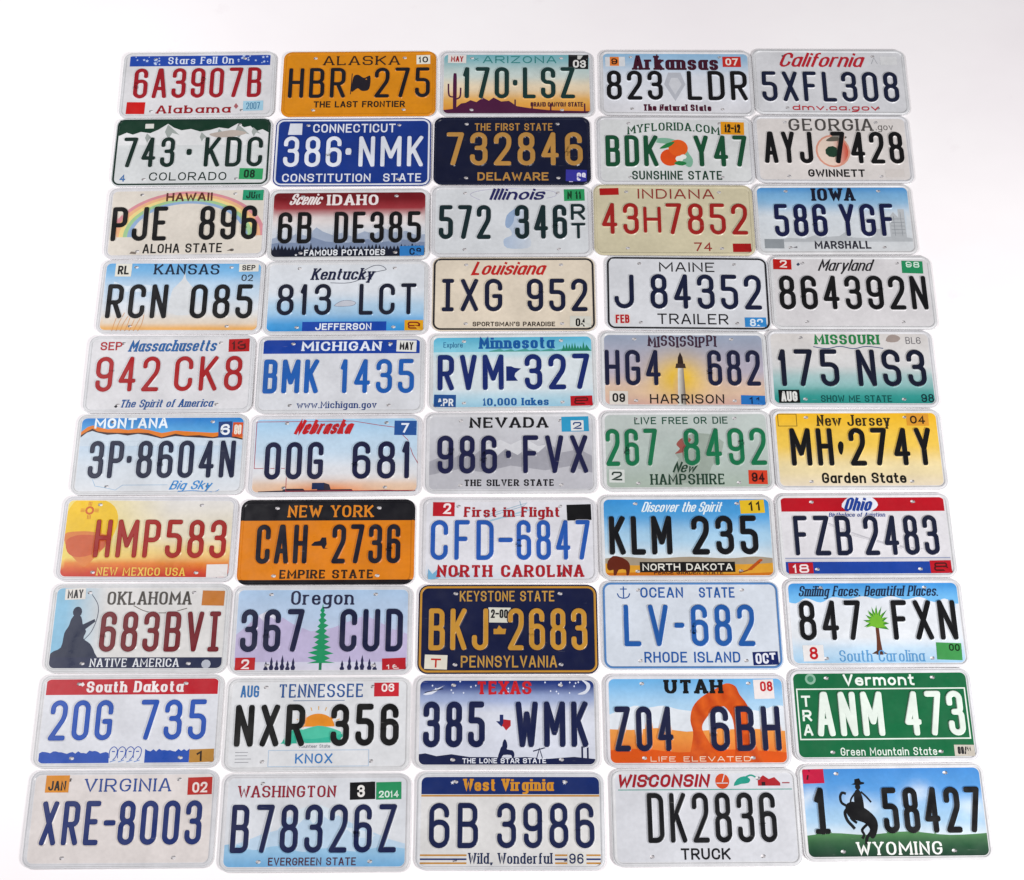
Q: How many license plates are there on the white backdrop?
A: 50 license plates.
